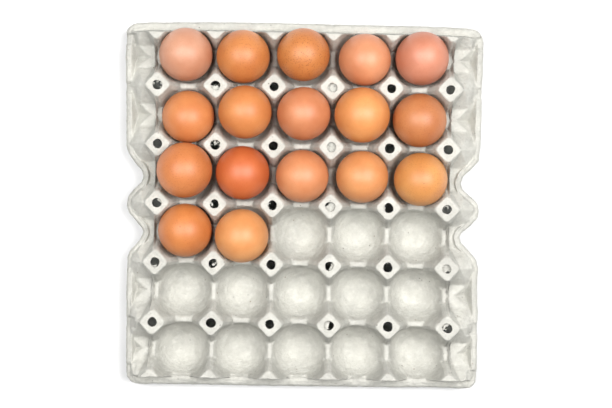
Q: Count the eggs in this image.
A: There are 17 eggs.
